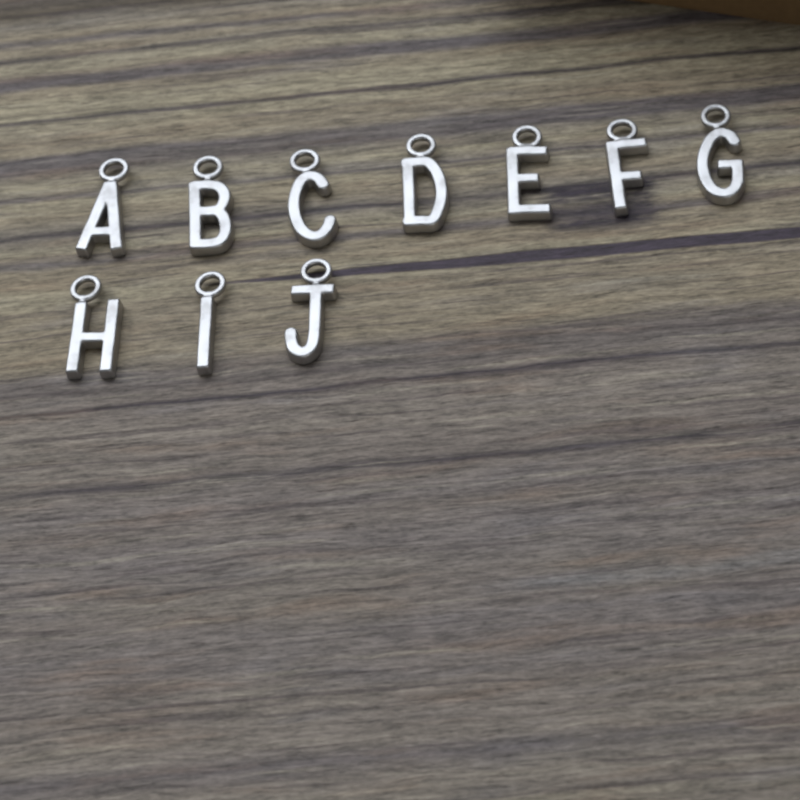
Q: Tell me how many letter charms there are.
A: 10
